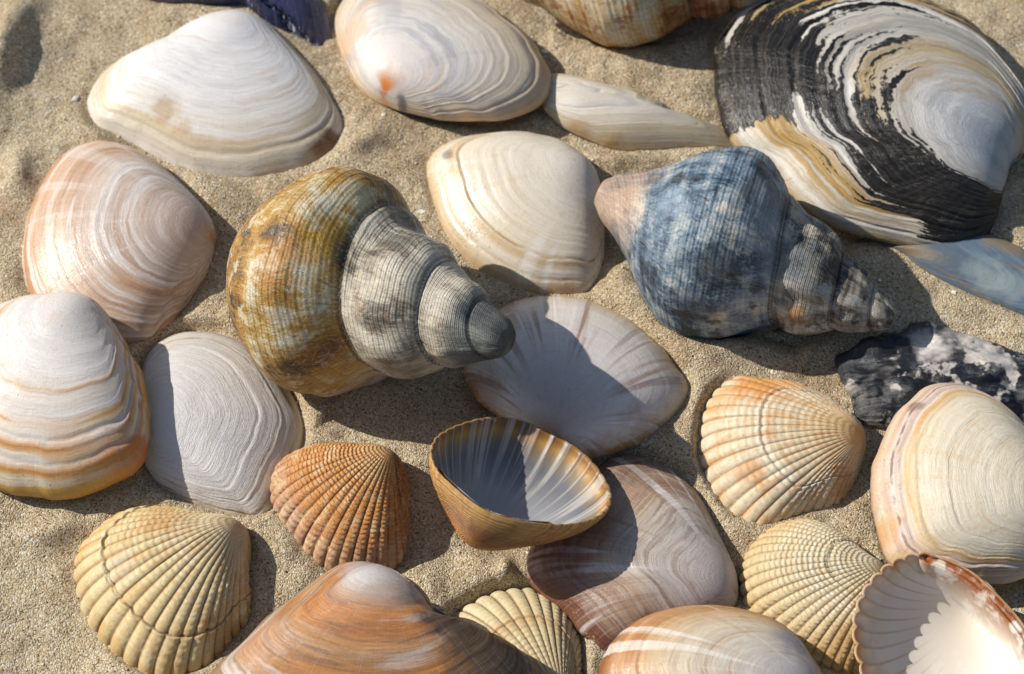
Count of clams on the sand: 12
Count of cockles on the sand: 7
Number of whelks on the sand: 3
